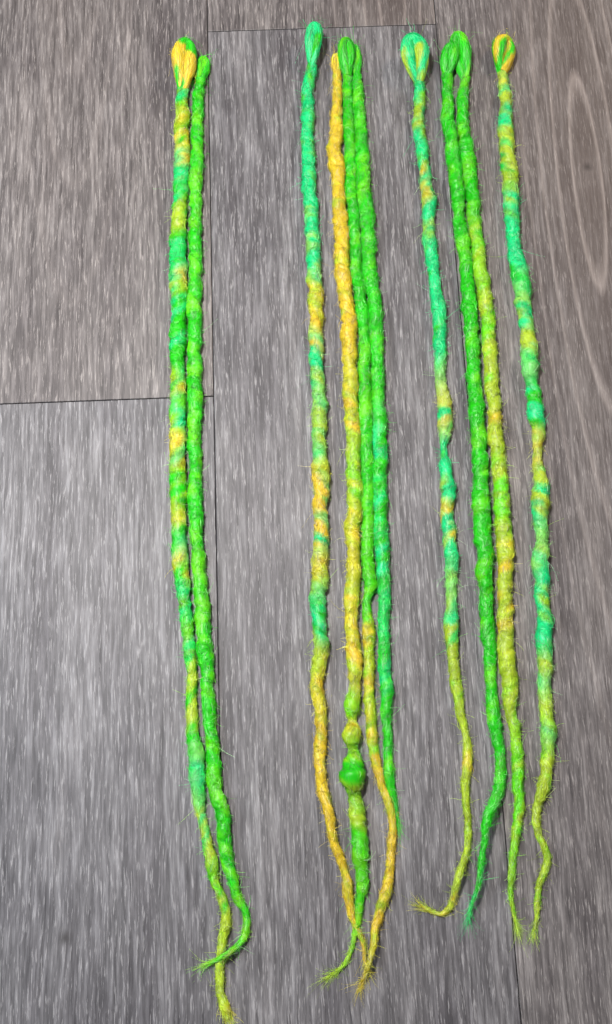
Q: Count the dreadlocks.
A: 10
